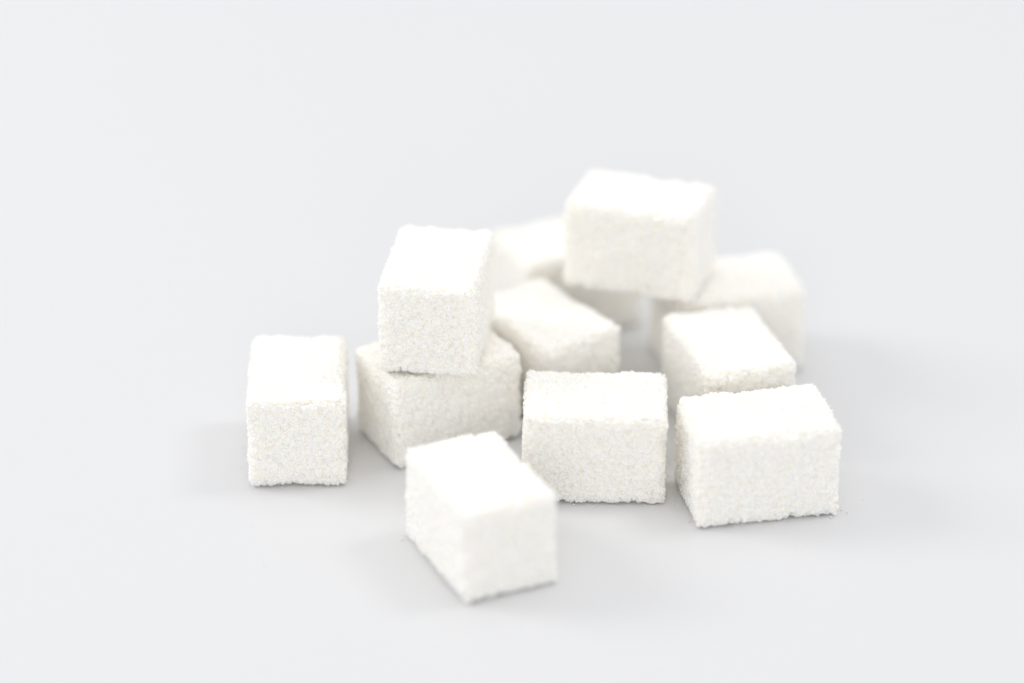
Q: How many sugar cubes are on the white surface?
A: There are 11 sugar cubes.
